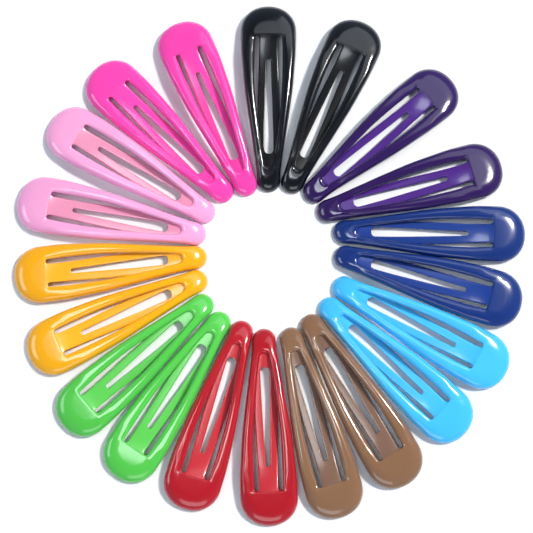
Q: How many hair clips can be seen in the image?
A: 20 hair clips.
